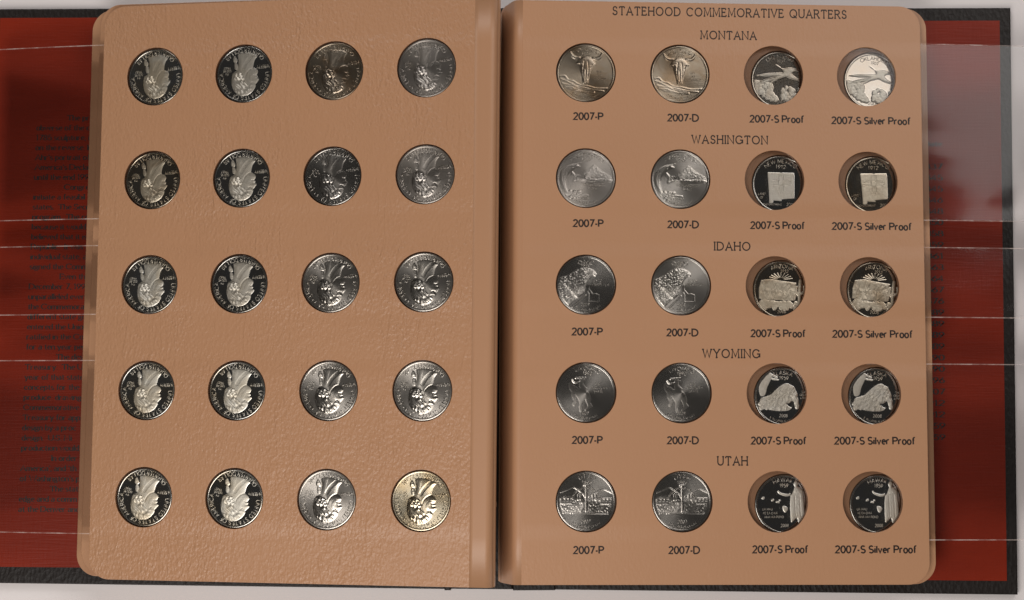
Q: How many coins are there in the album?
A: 40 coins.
